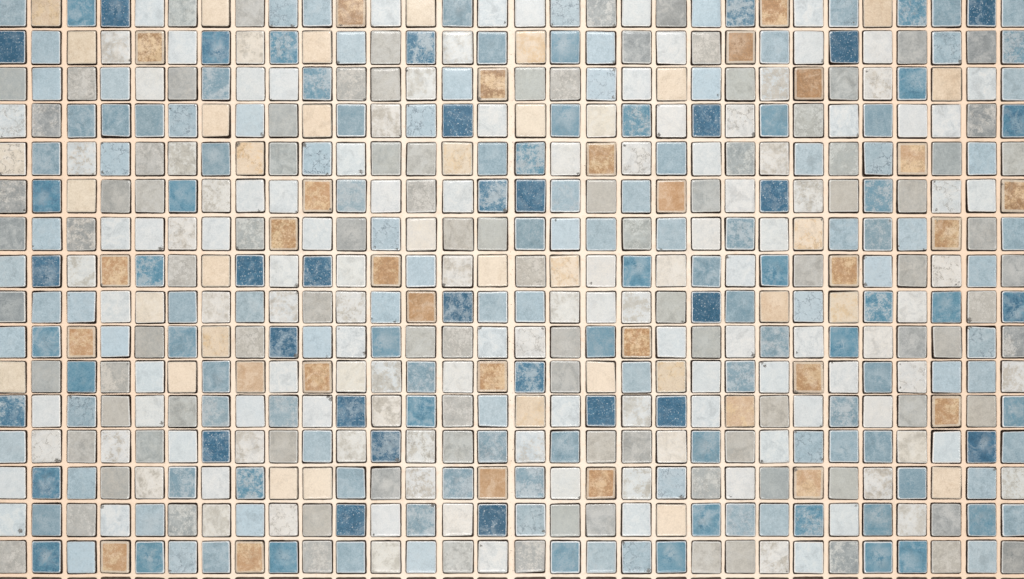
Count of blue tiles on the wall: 187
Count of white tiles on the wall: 132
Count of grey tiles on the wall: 100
